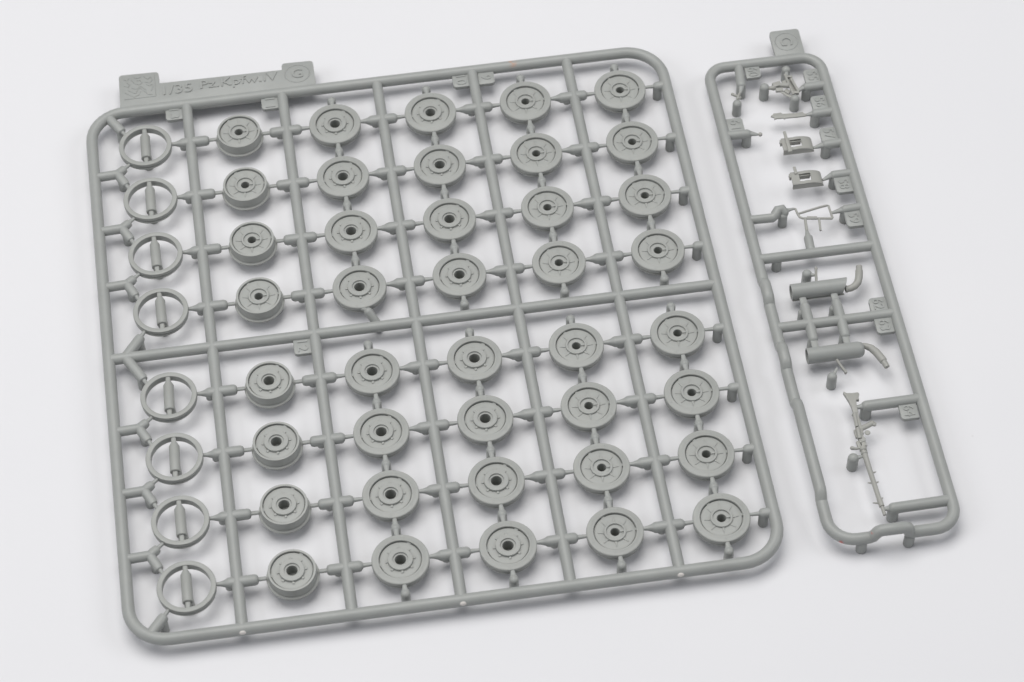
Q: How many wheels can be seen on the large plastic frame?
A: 40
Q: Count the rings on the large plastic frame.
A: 8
